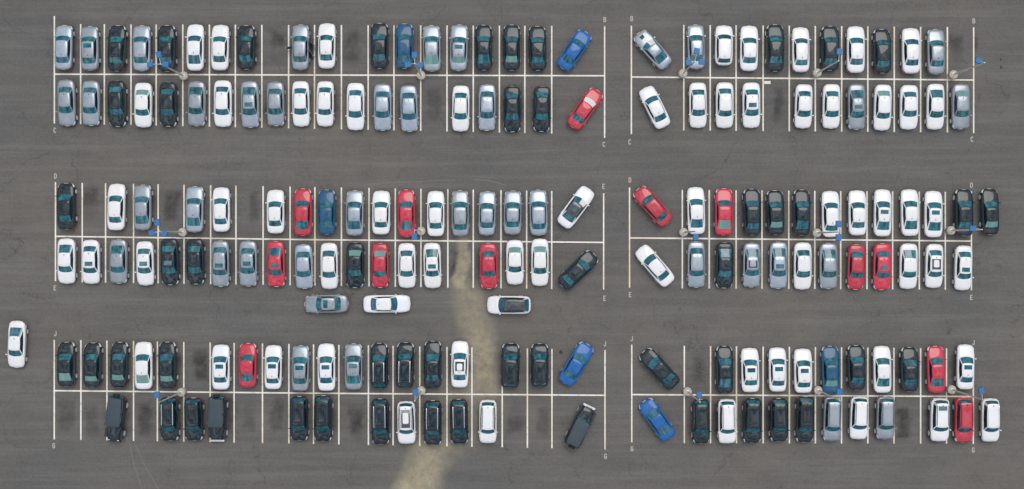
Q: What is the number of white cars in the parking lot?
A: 67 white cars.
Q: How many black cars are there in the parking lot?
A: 52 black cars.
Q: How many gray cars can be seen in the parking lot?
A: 39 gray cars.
